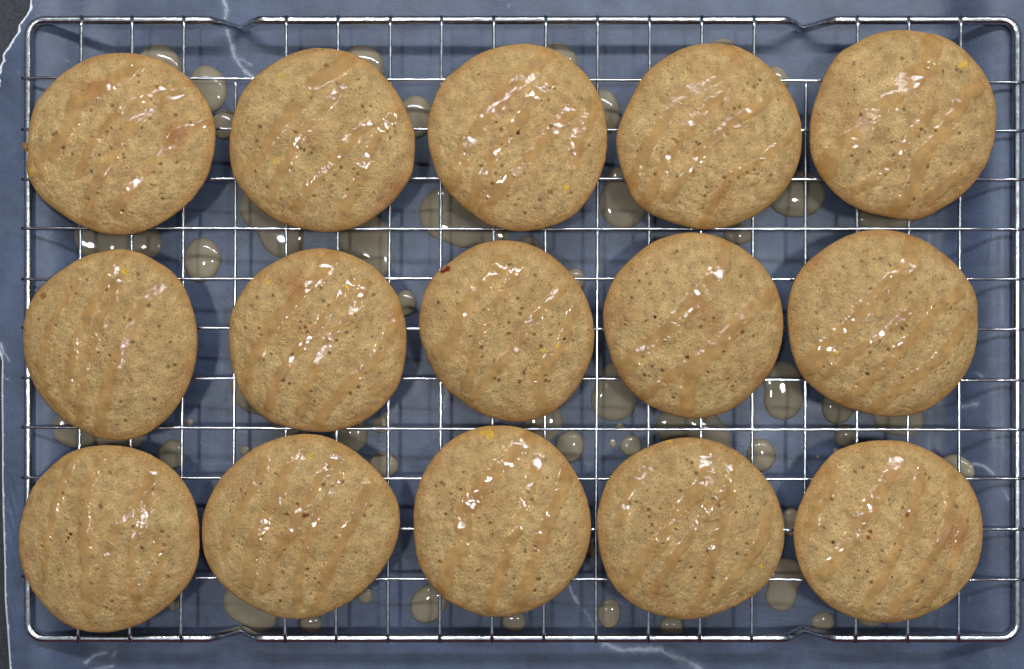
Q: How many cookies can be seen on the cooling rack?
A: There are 15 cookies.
